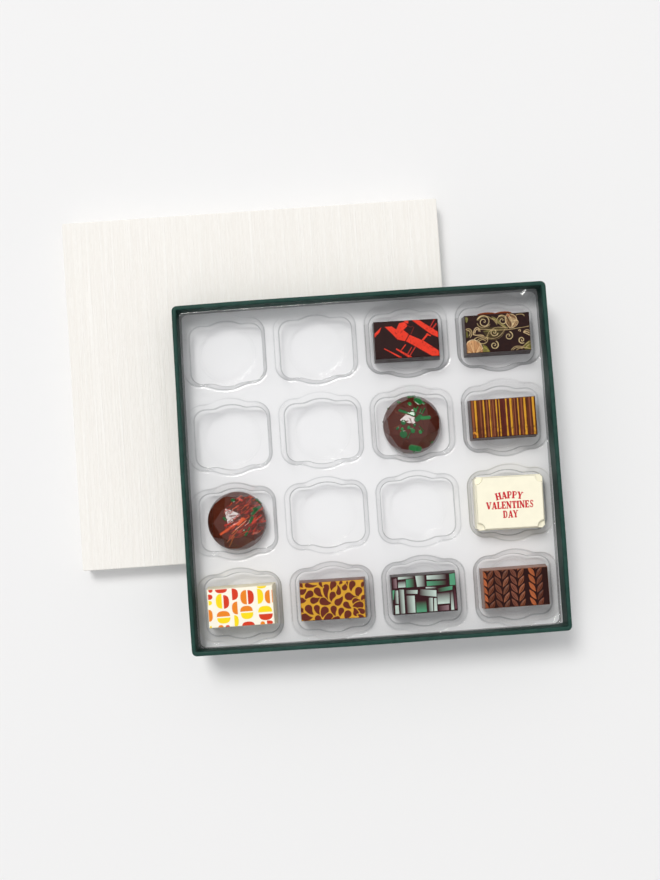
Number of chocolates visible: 10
